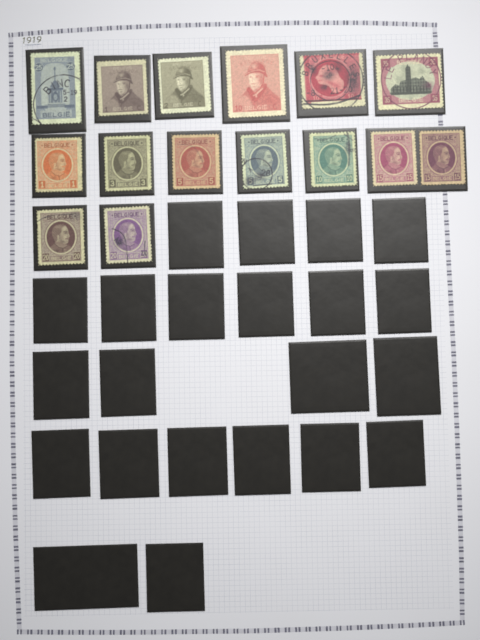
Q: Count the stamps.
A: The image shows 15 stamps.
